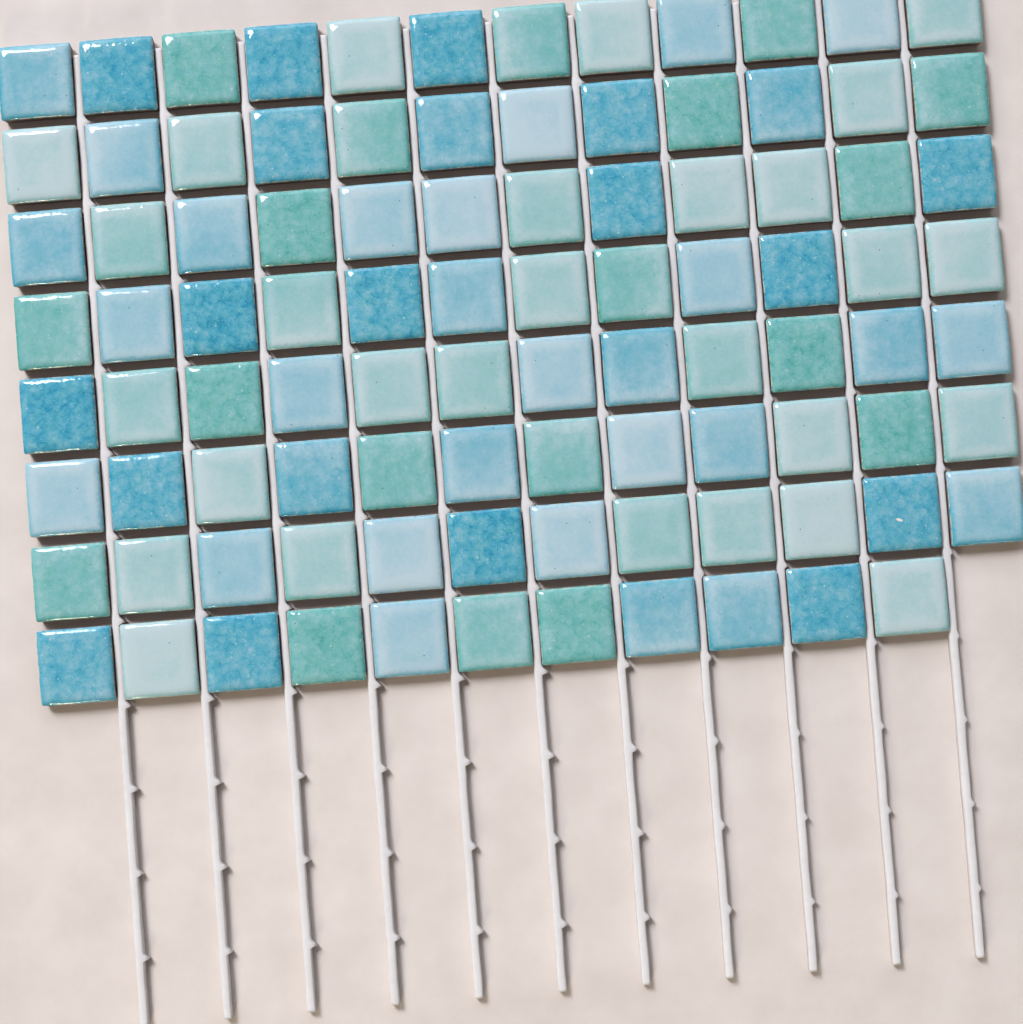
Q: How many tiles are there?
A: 95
